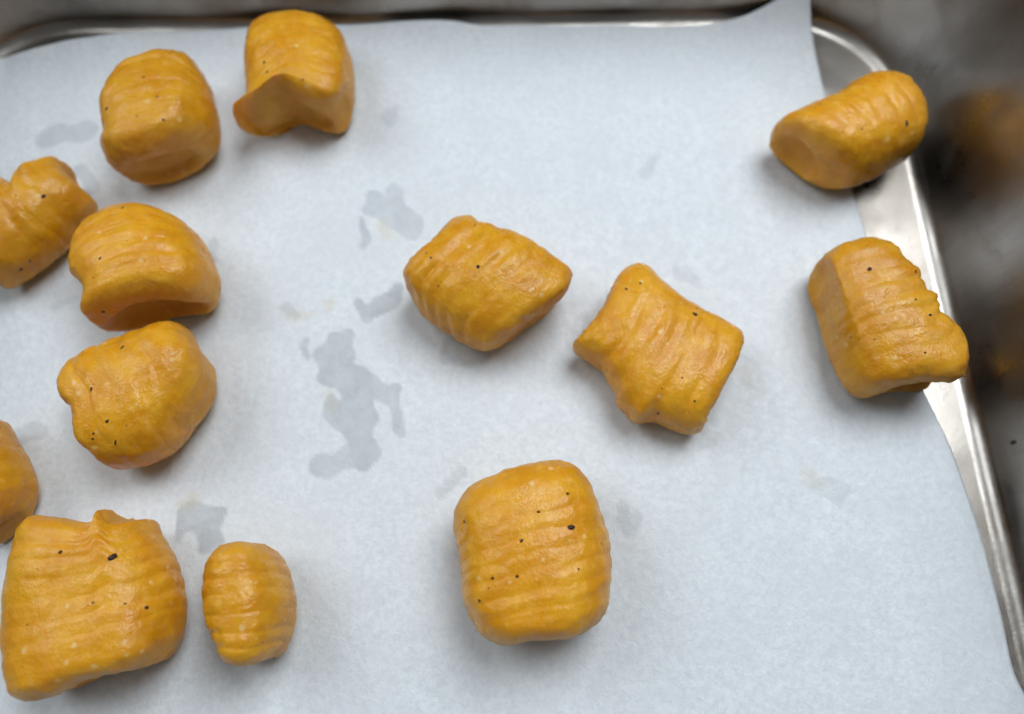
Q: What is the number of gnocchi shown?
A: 13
